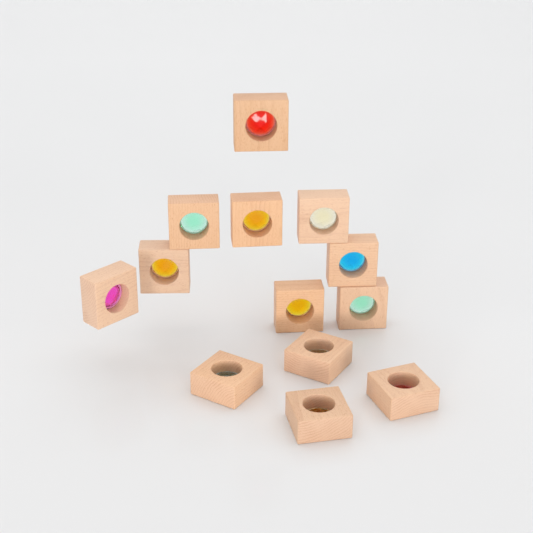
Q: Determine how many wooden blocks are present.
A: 13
